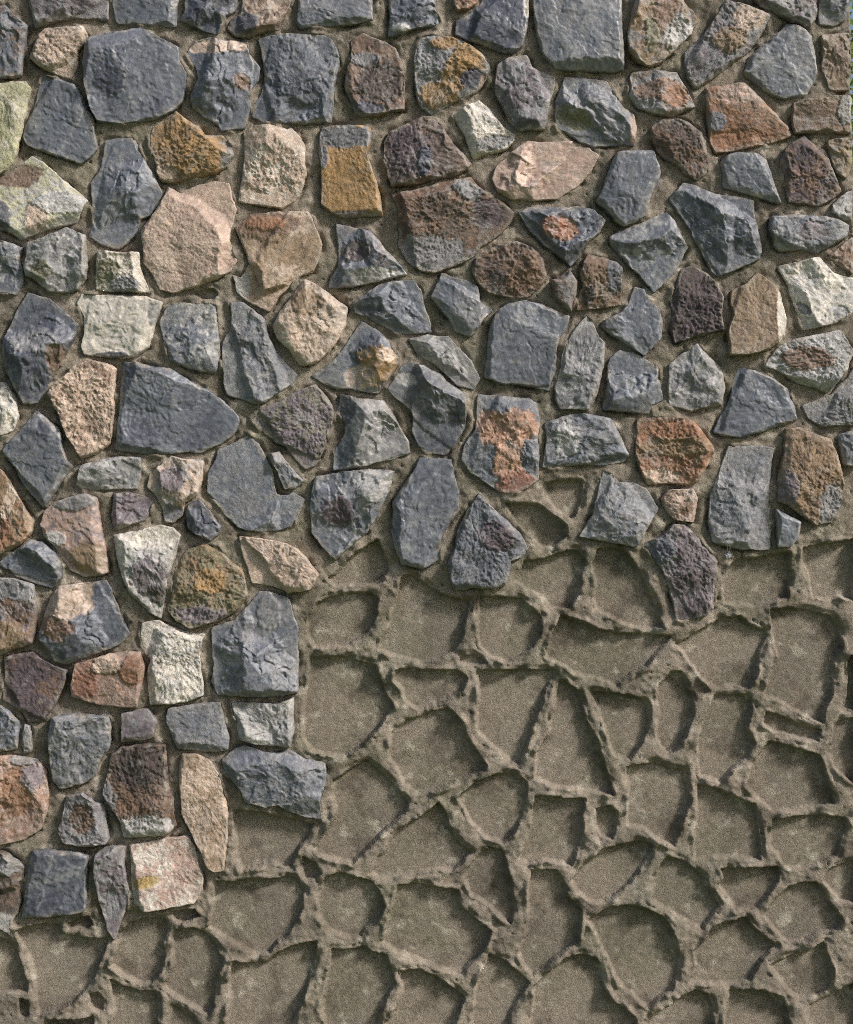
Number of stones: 131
